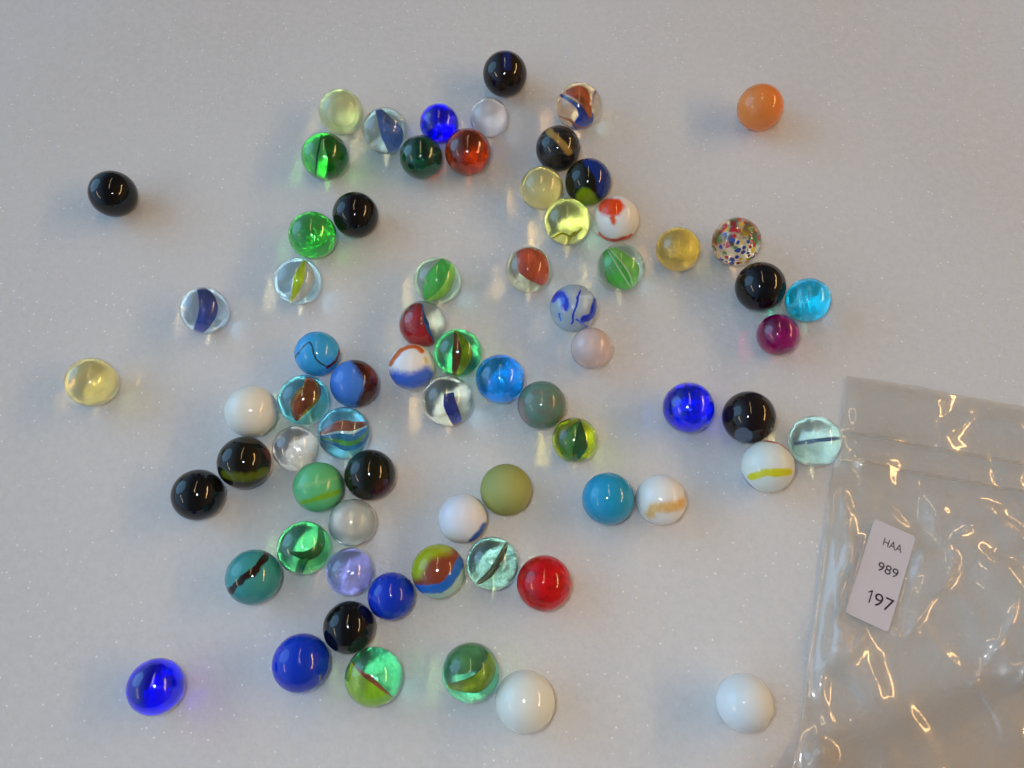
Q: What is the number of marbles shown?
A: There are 71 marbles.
